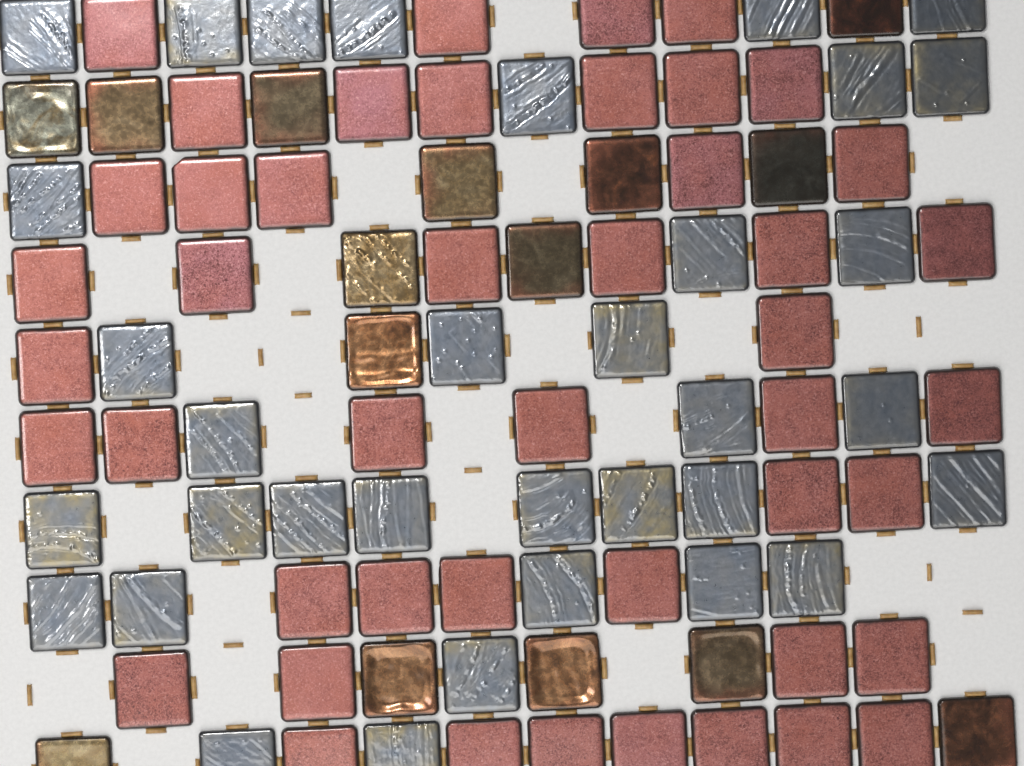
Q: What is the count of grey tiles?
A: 34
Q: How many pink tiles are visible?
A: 46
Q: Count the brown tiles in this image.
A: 15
